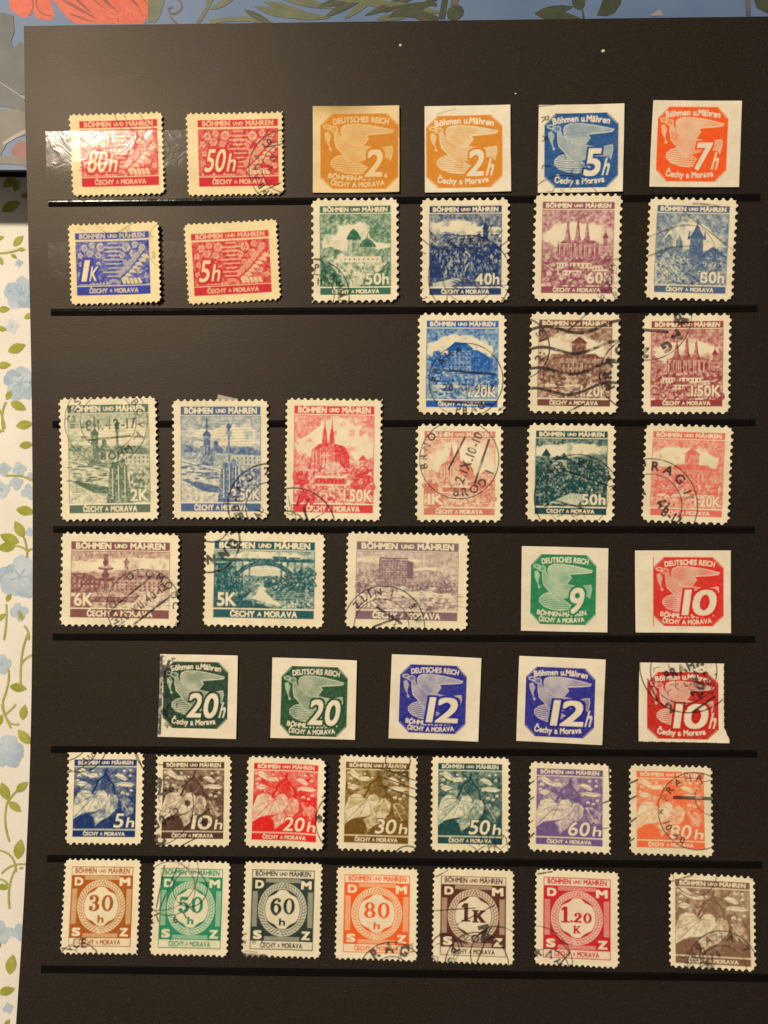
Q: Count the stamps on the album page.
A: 45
